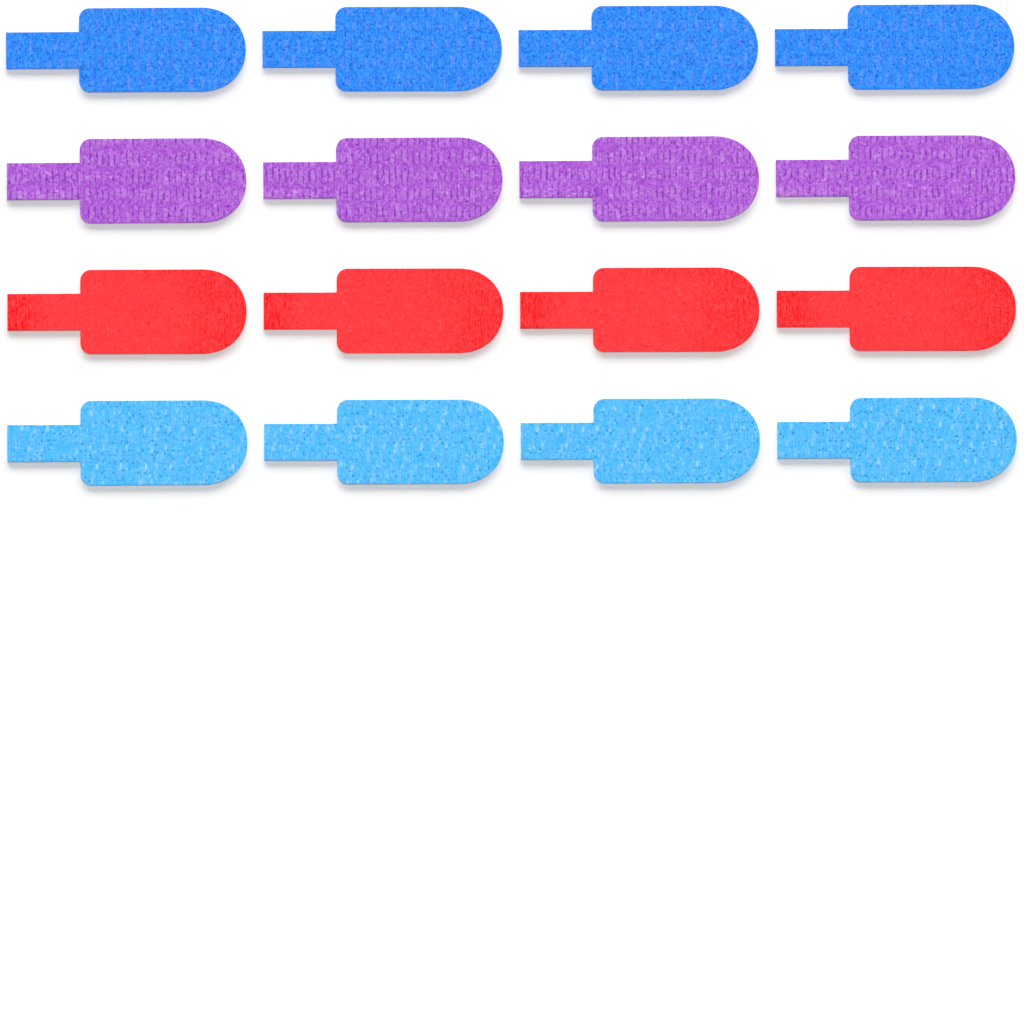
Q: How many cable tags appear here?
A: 16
